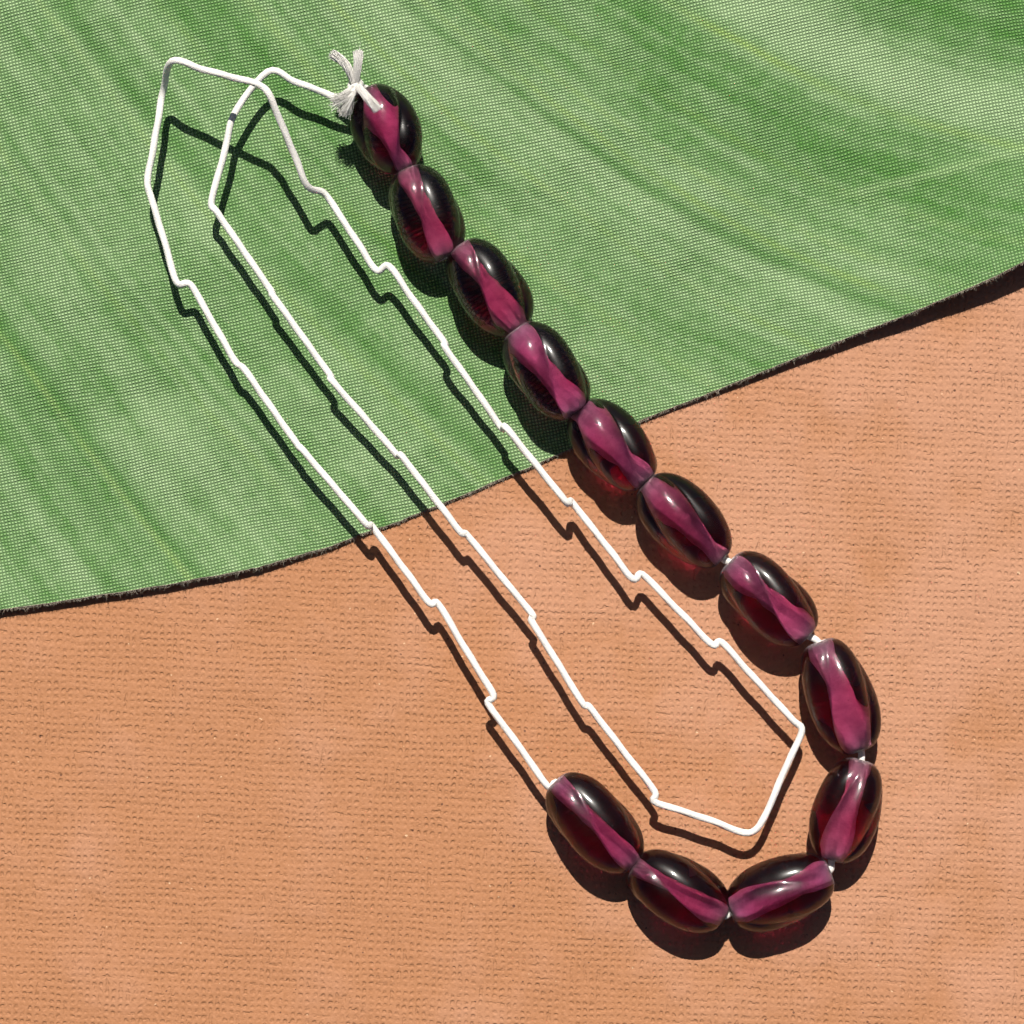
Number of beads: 12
